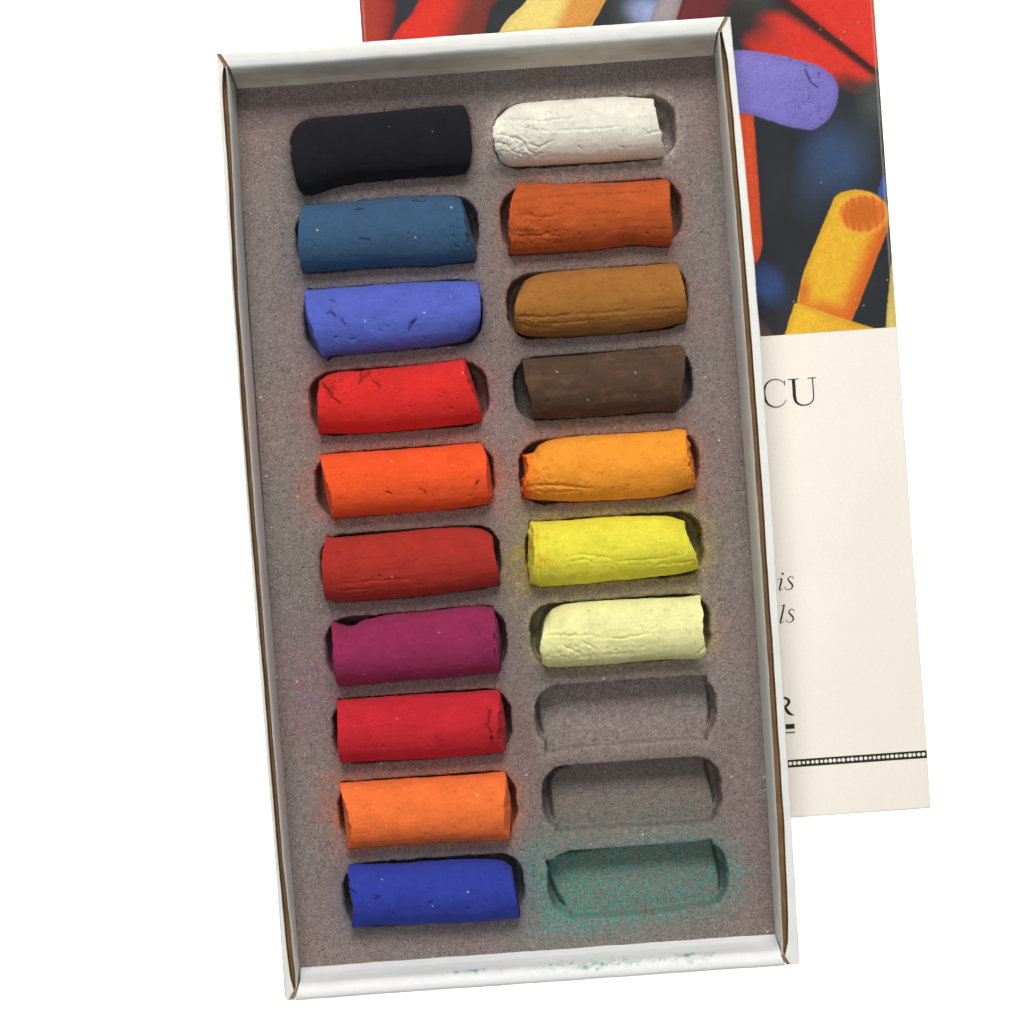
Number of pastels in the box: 17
